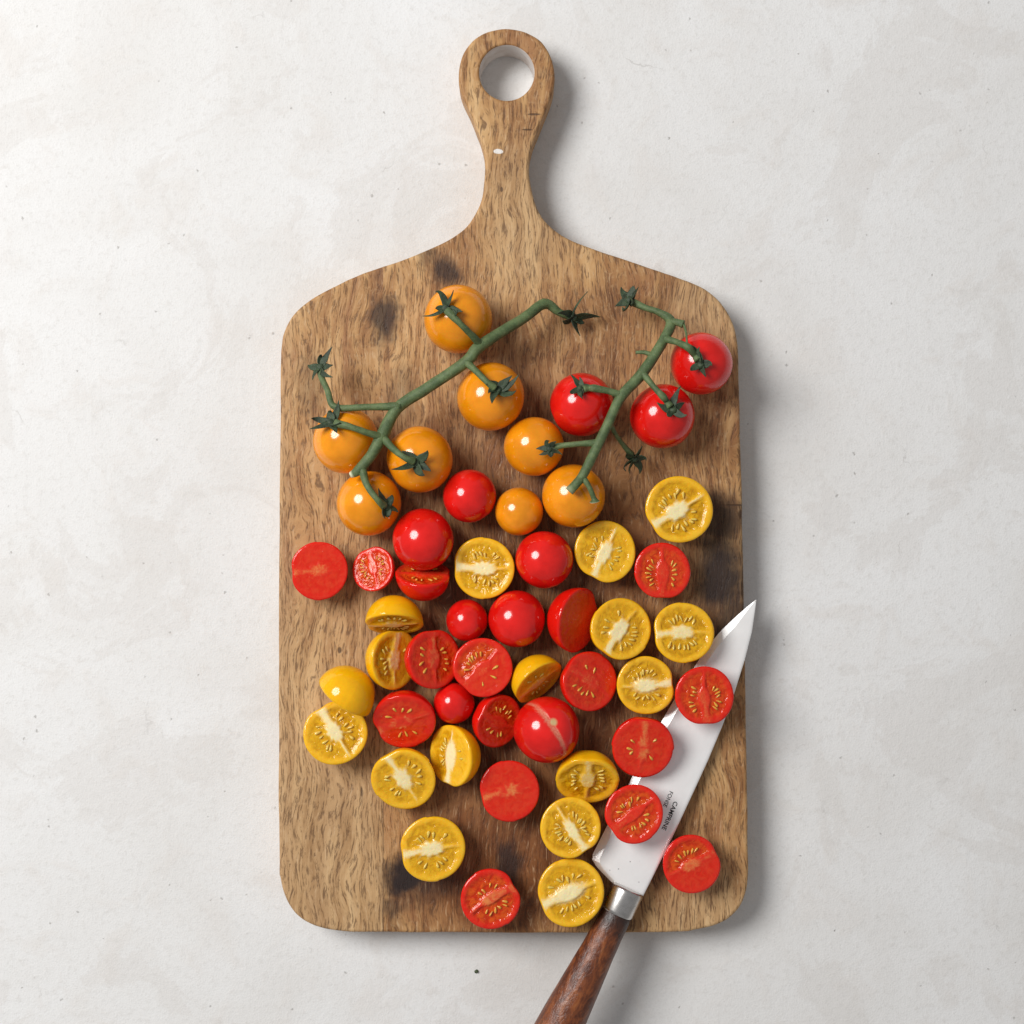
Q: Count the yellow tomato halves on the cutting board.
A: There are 17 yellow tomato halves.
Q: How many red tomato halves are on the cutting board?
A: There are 16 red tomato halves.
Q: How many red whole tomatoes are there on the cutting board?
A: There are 10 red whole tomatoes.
